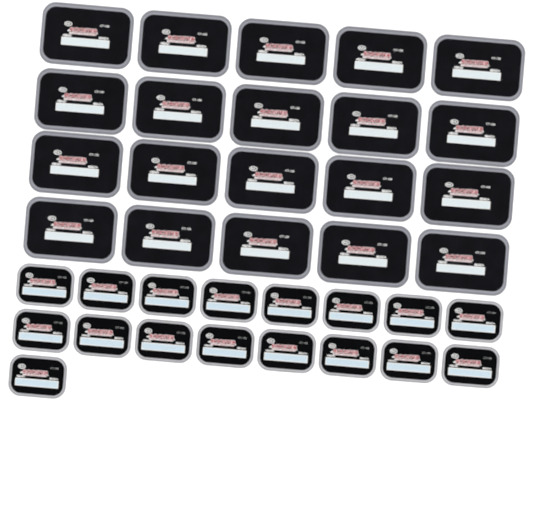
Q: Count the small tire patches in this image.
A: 17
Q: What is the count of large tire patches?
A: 20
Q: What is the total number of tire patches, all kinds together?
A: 37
